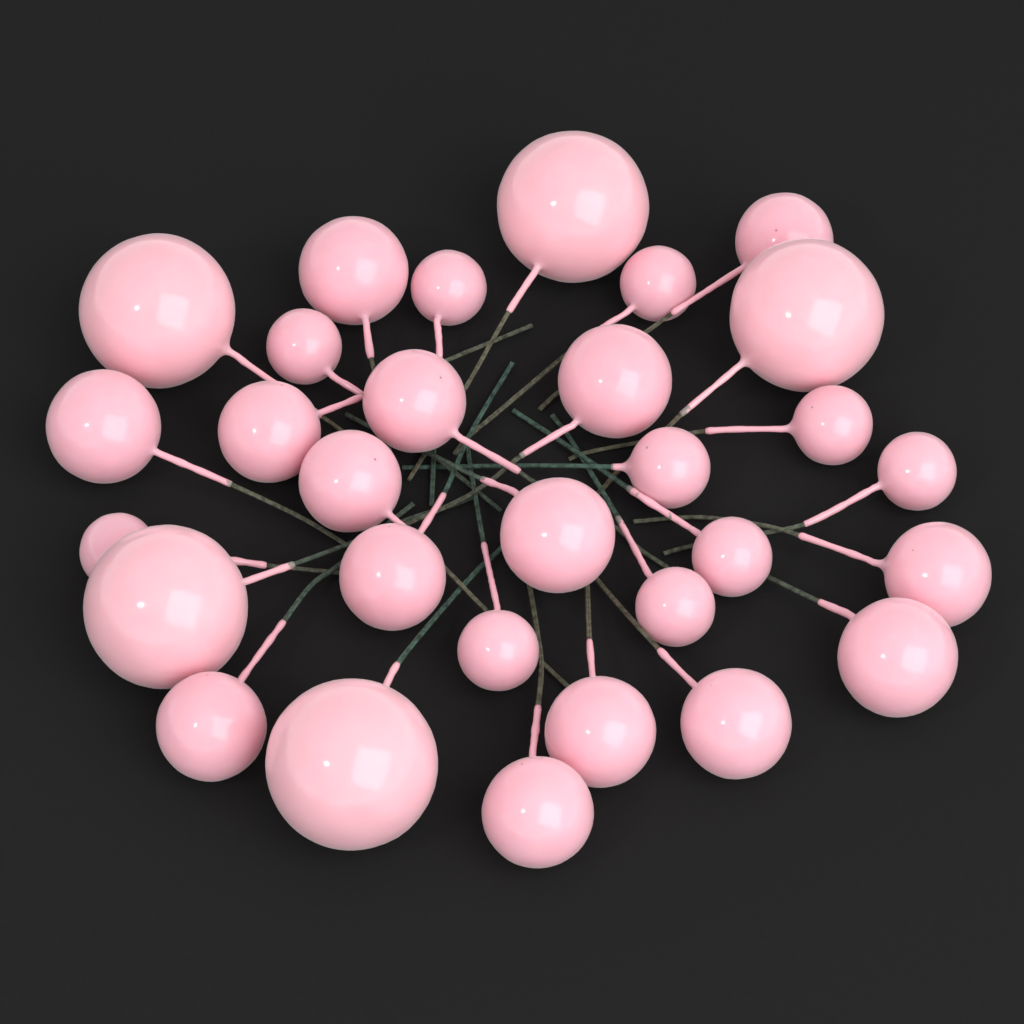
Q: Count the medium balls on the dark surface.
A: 15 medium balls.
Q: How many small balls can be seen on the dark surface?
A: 10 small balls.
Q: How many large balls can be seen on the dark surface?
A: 5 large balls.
